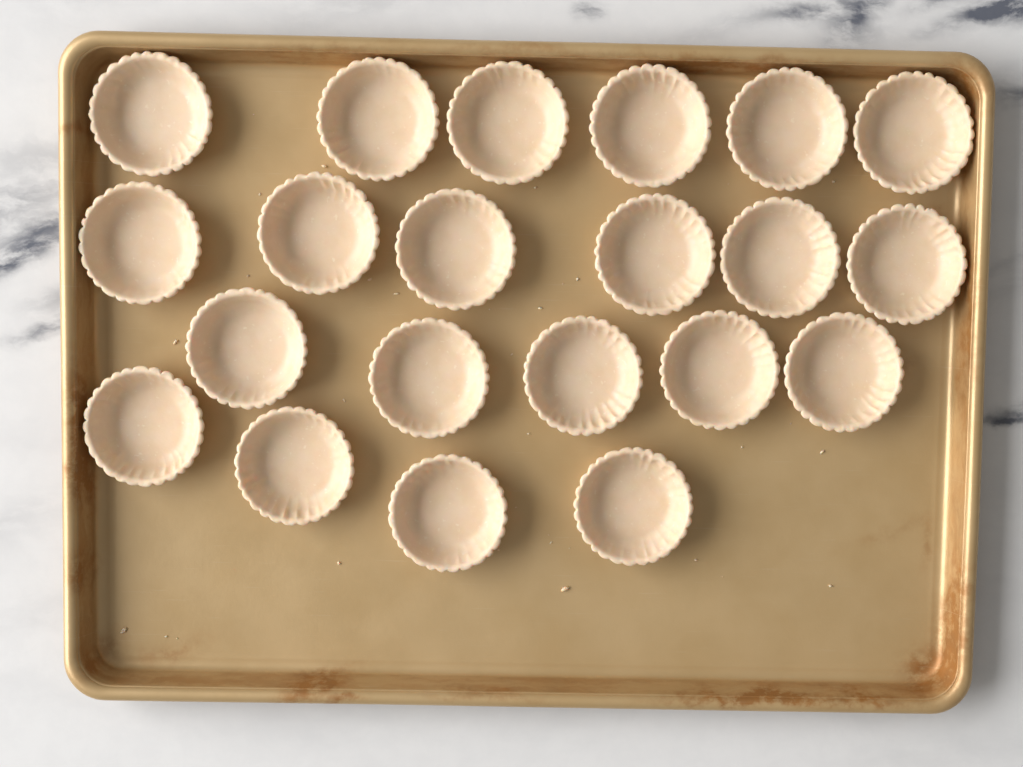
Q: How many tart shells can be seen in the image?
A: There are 21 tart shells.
